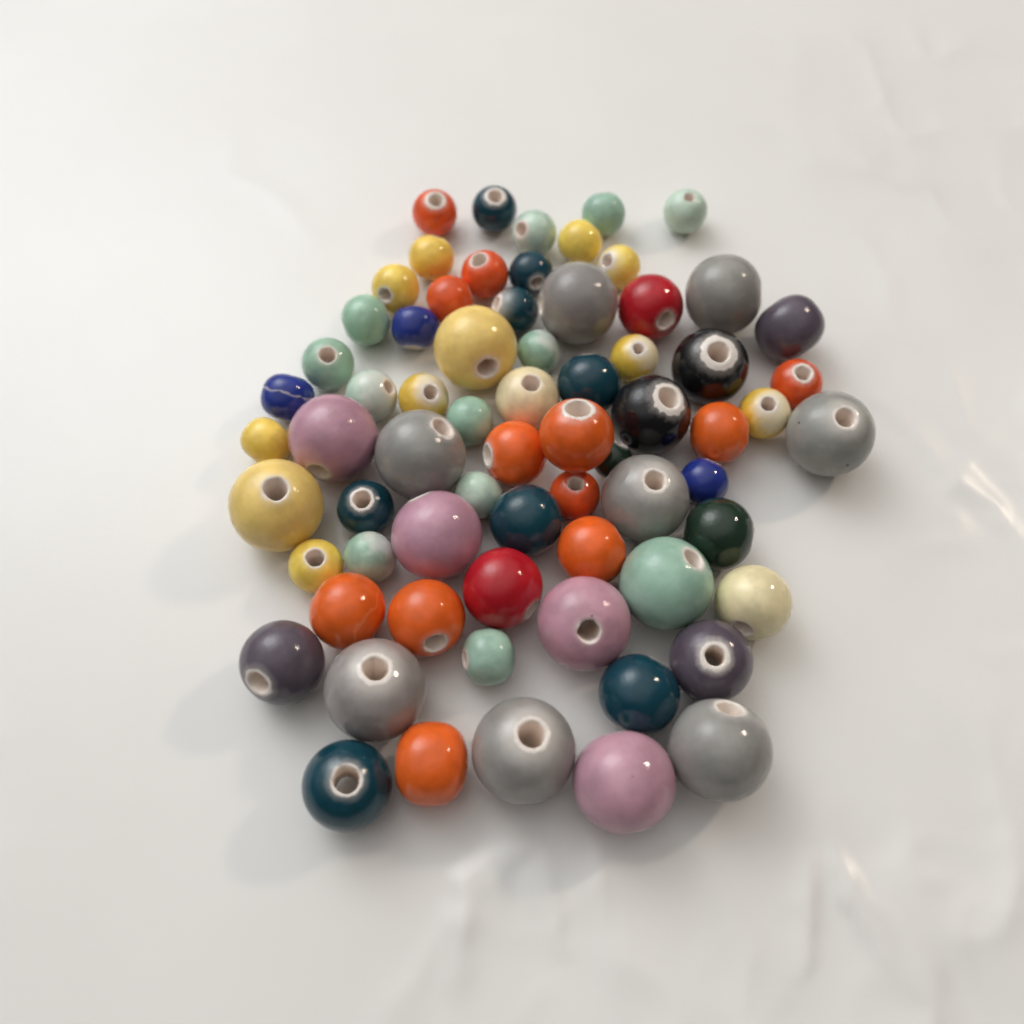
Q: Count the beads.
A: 69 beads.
